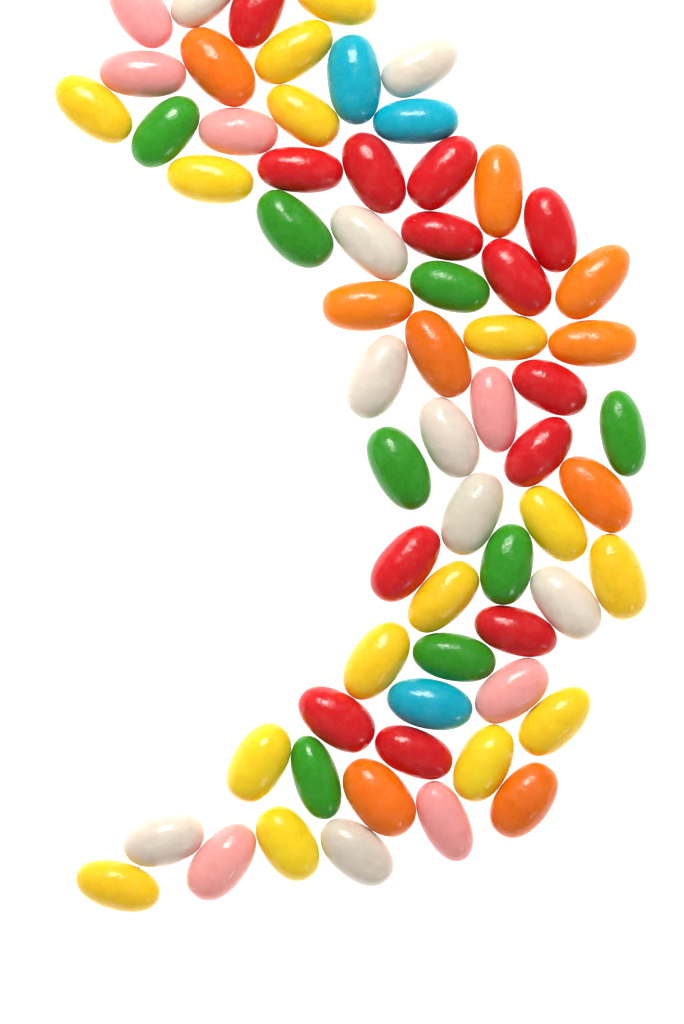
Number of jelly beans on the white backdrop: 64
